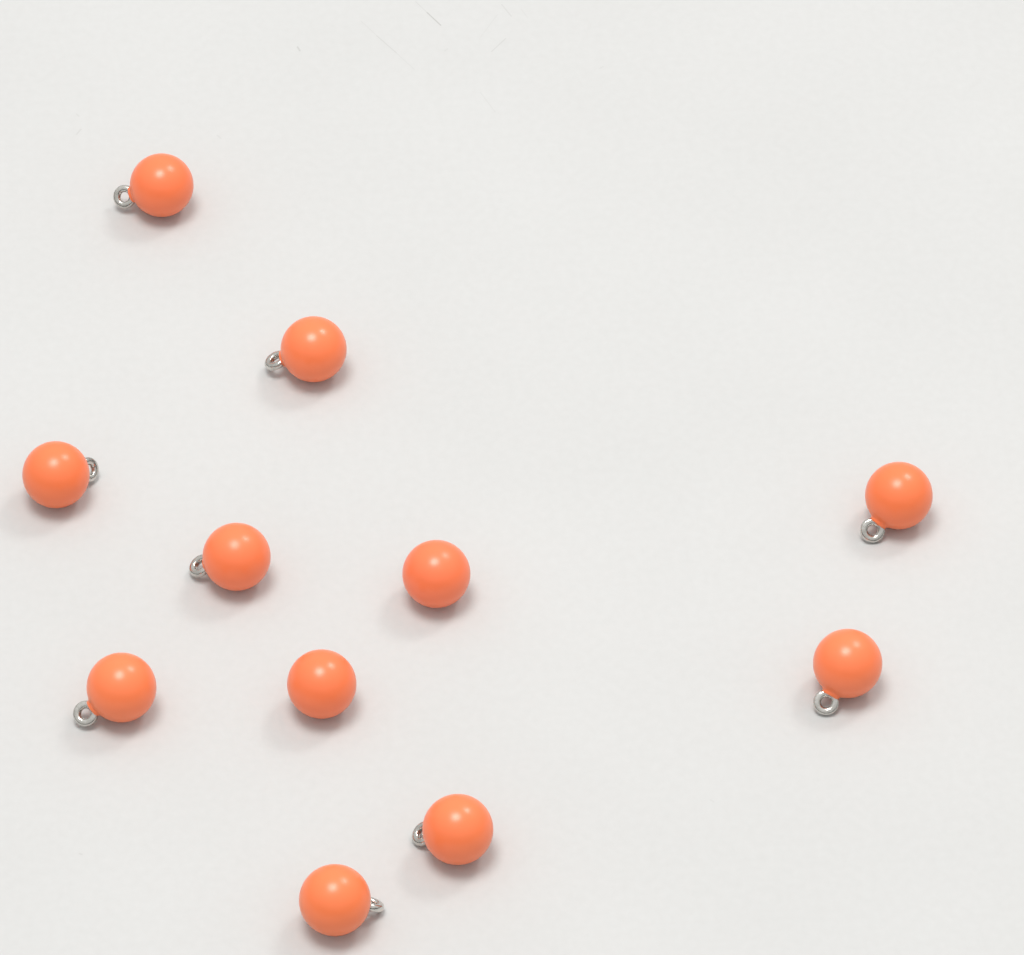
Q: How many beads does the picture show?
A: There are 11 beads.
